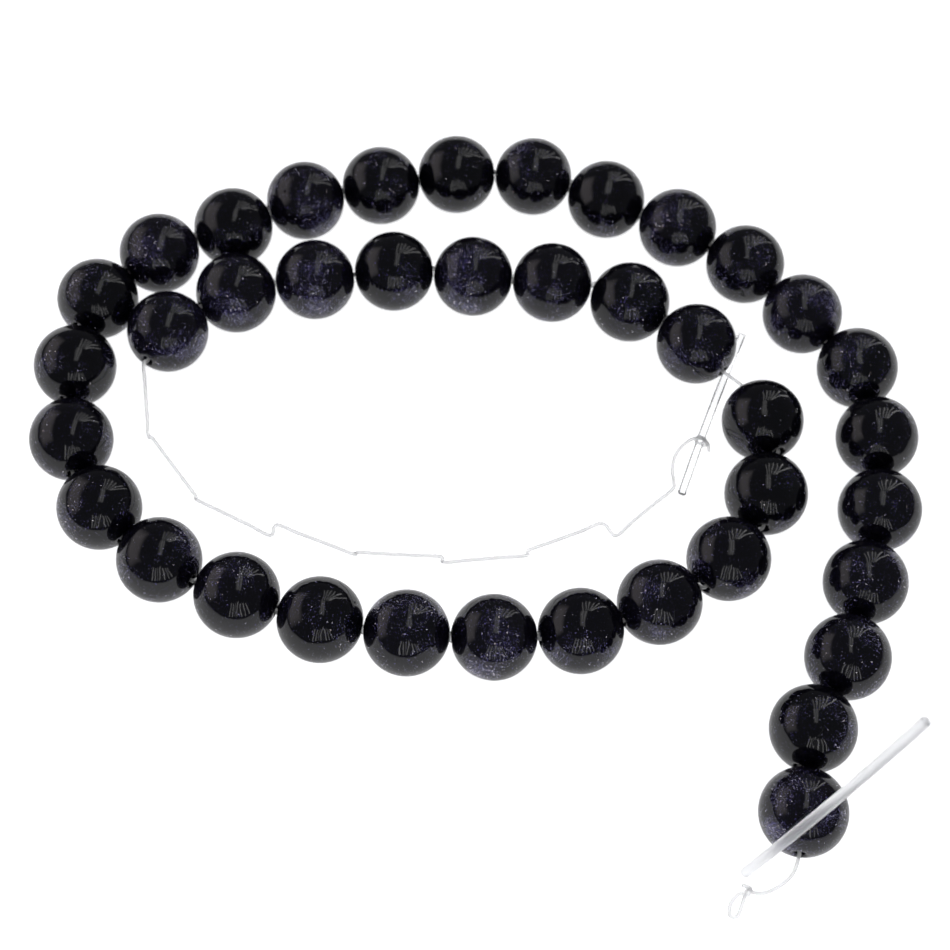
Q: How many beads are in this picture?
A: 39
